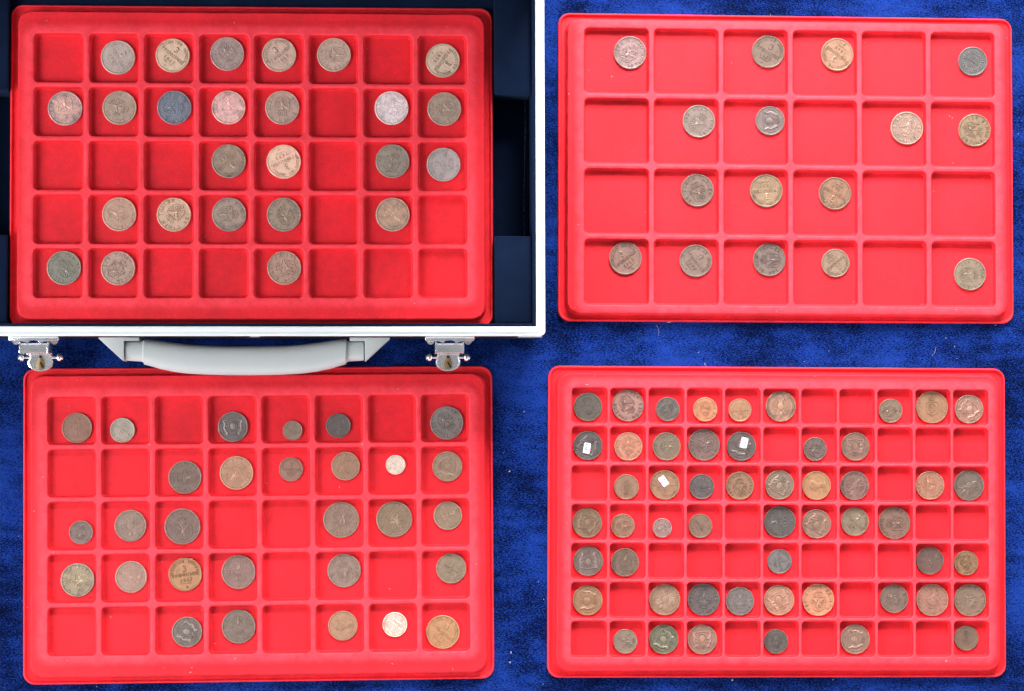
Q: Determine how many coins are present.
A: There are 123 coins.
